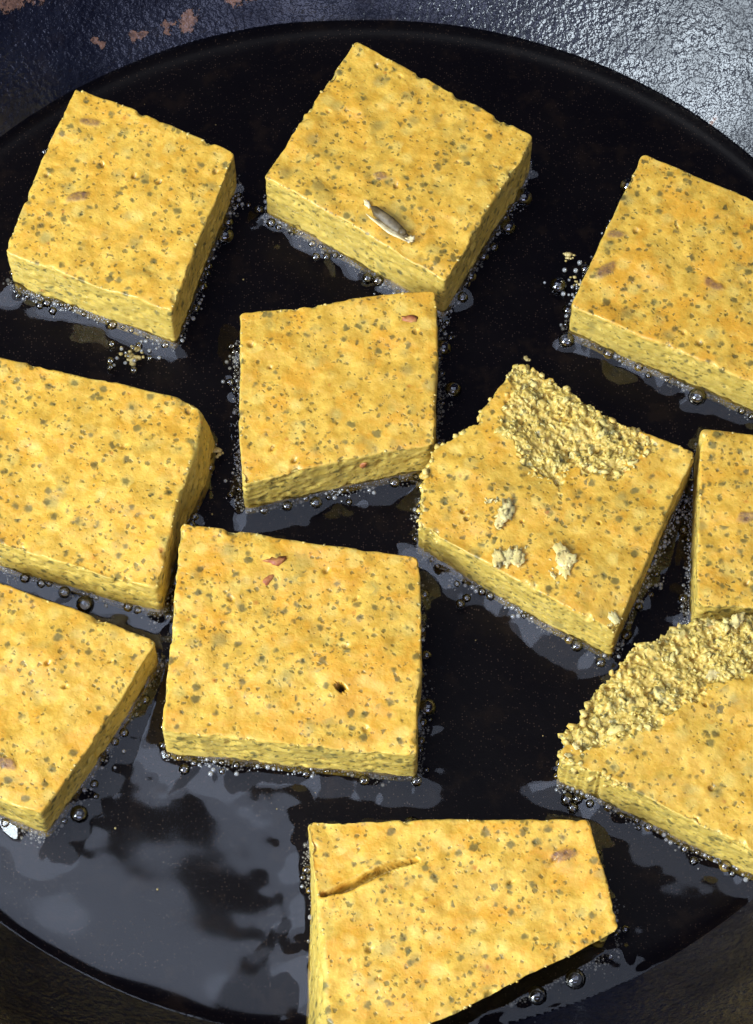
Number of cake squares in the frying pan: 11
